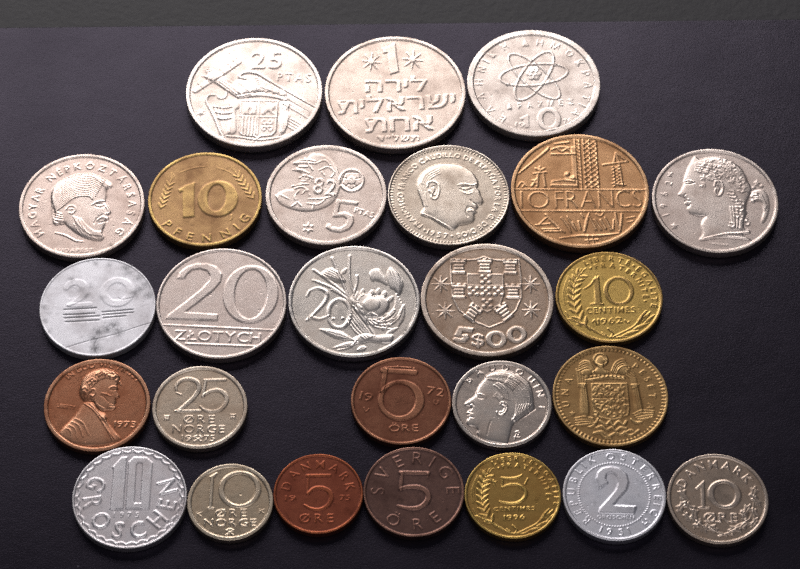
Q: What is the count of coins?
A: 26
